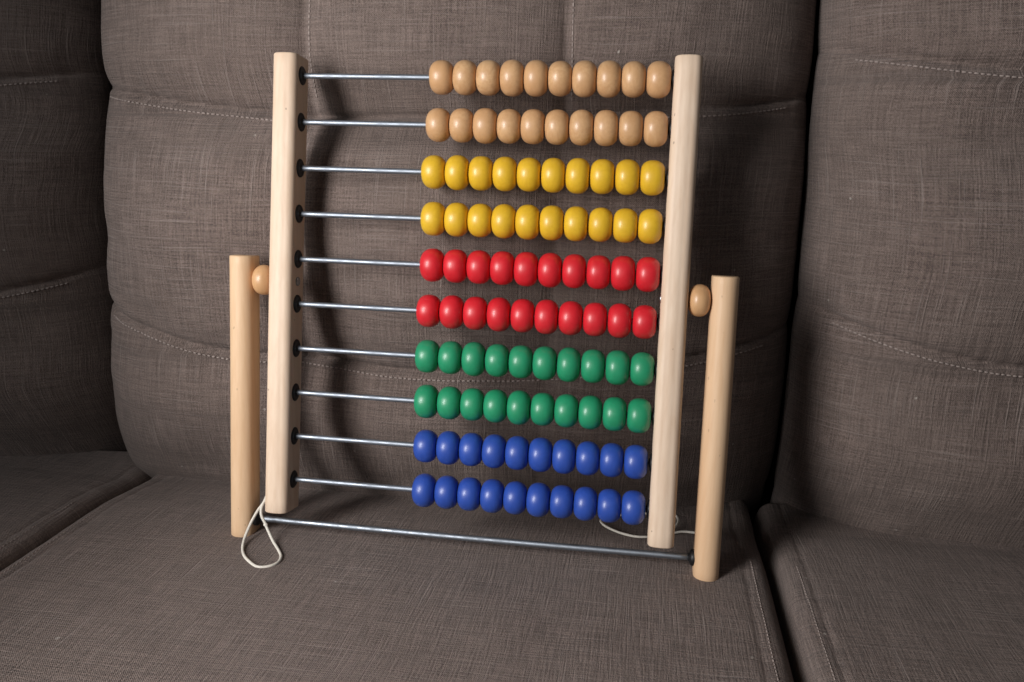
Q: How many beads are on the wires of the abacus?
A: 100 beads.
